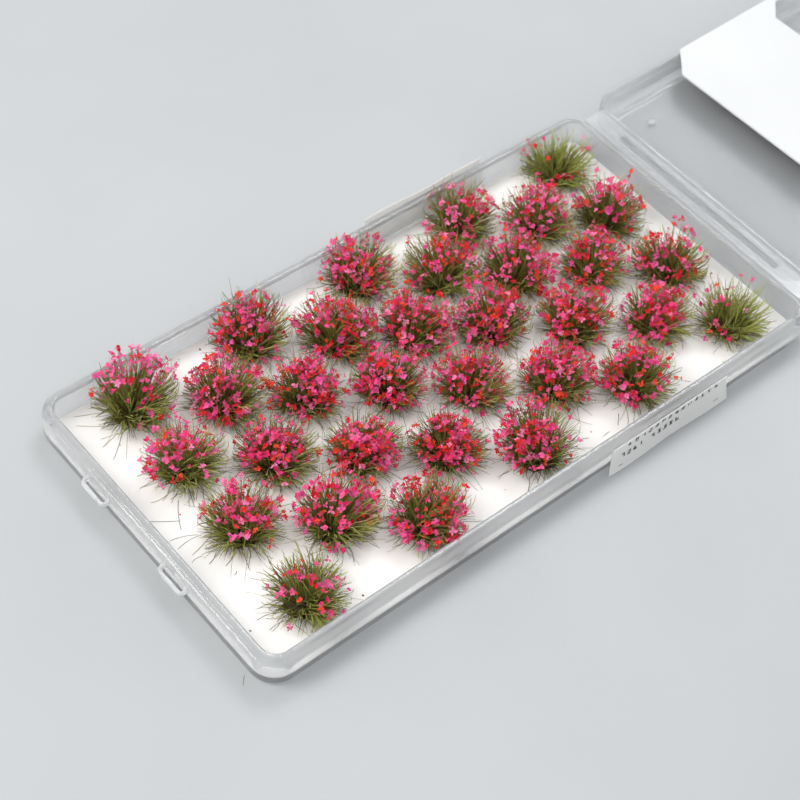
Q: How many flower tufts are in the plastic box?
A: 32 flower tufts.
